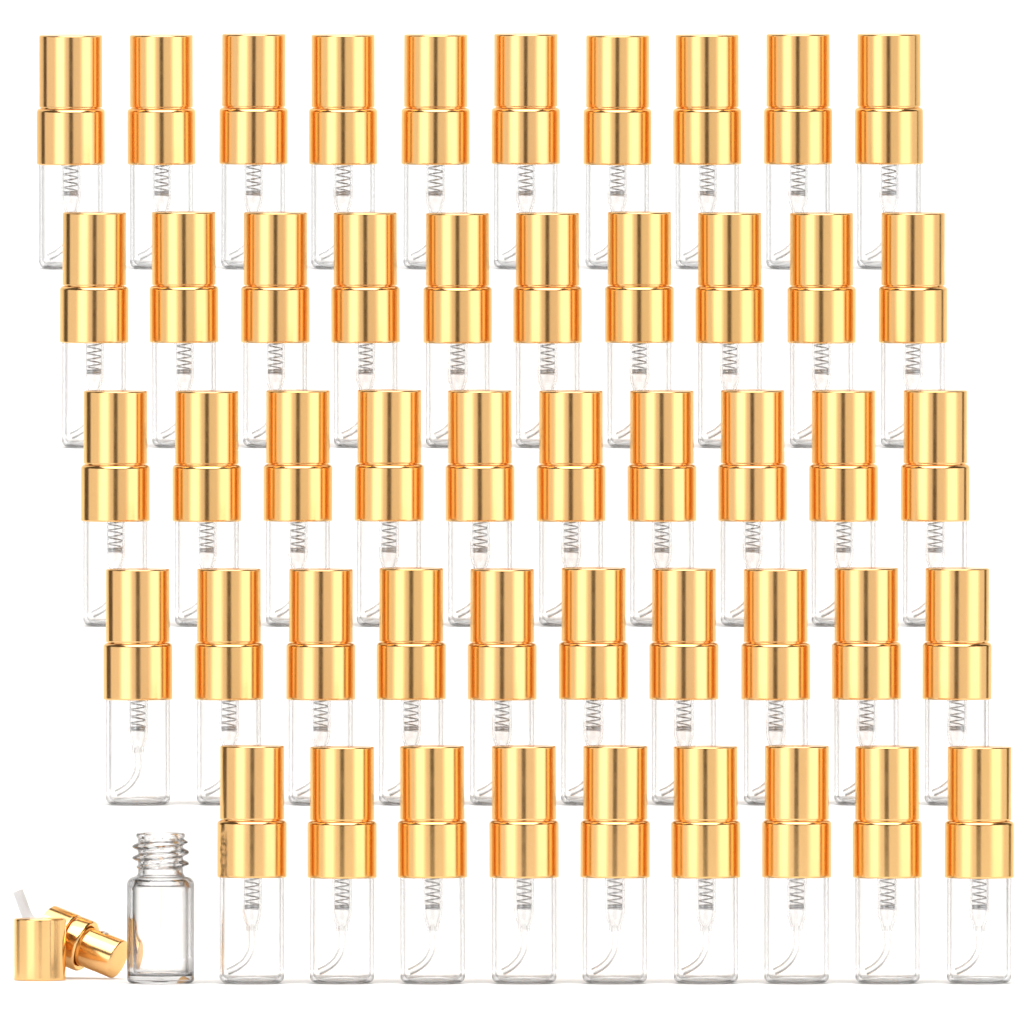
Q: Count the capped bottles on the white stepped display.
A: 49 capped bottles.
